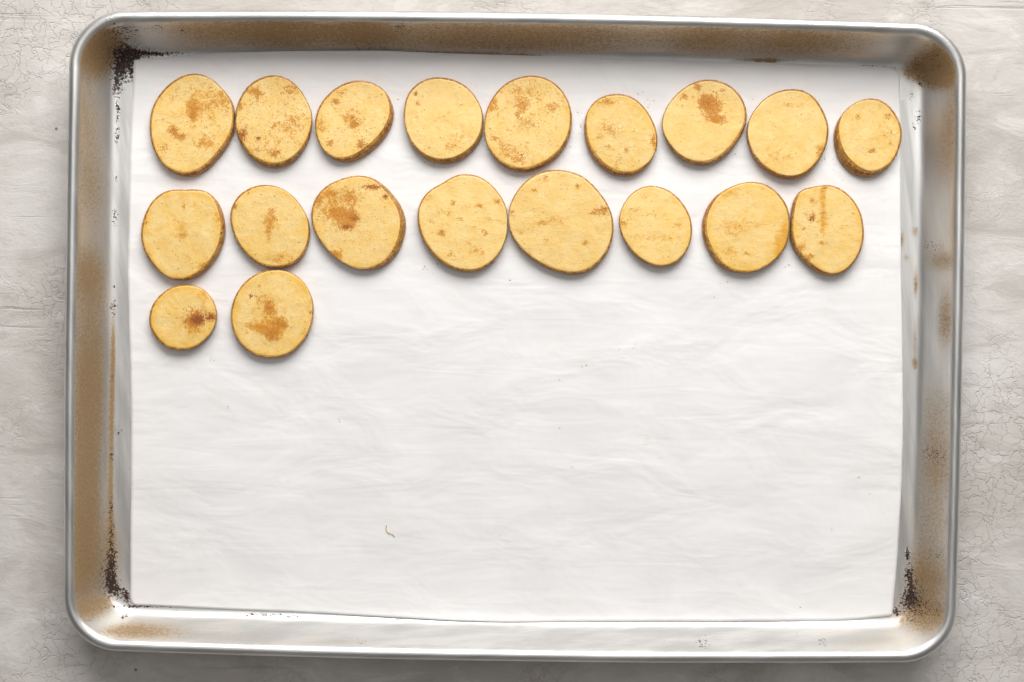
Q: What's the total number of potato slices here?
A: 19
